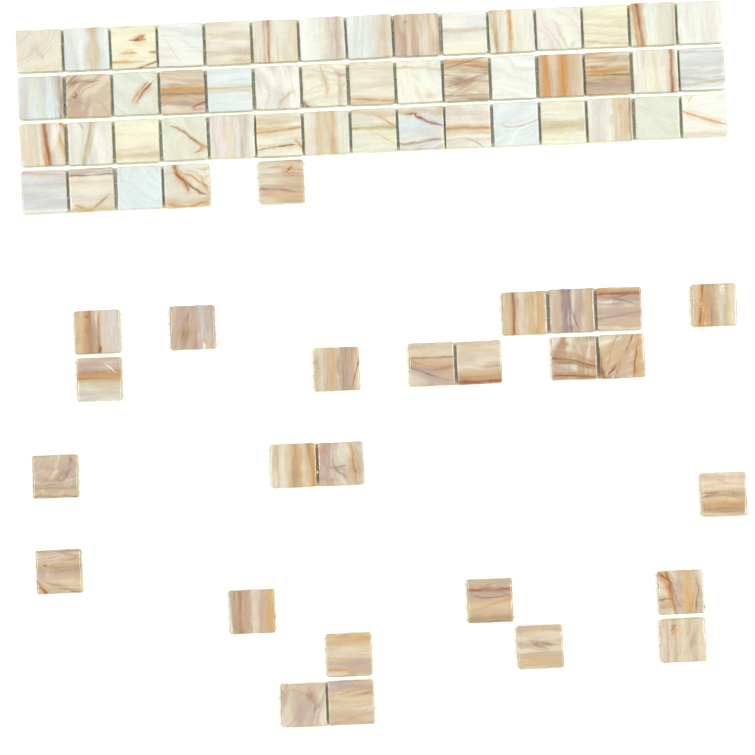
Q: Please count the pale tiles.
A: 43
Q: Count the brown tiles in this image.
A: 32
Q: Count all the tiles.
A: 75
